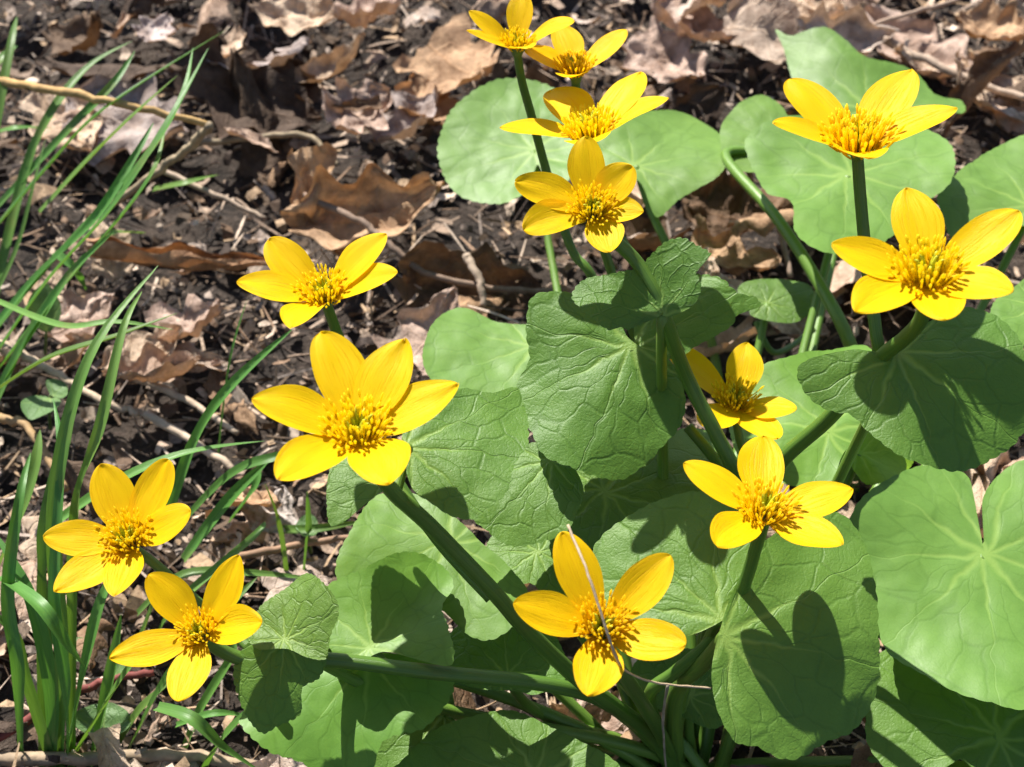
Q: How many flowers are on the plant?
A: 13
